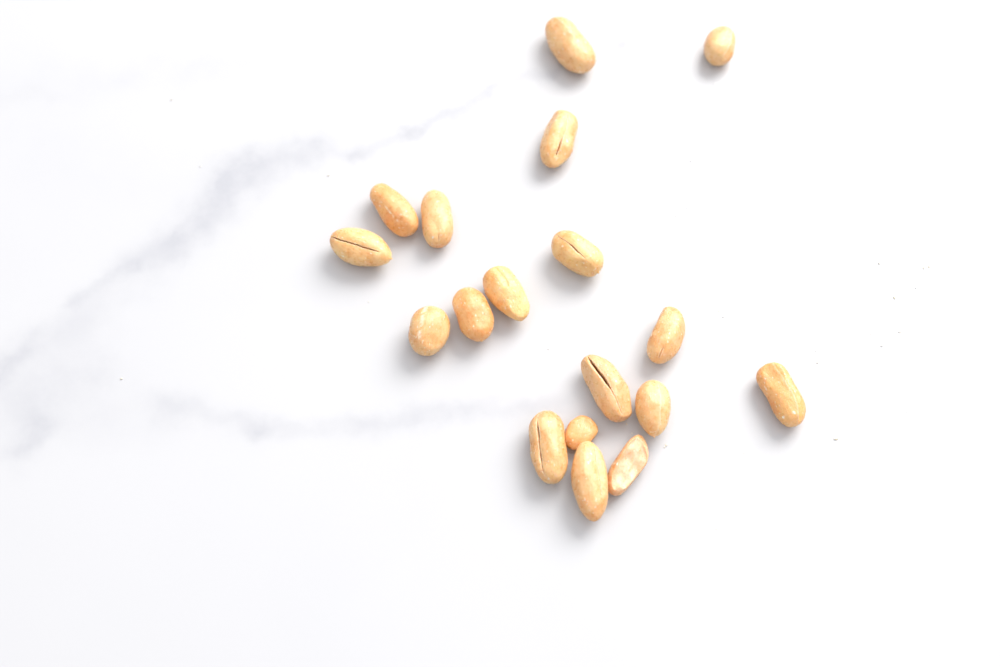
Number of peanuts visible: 18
